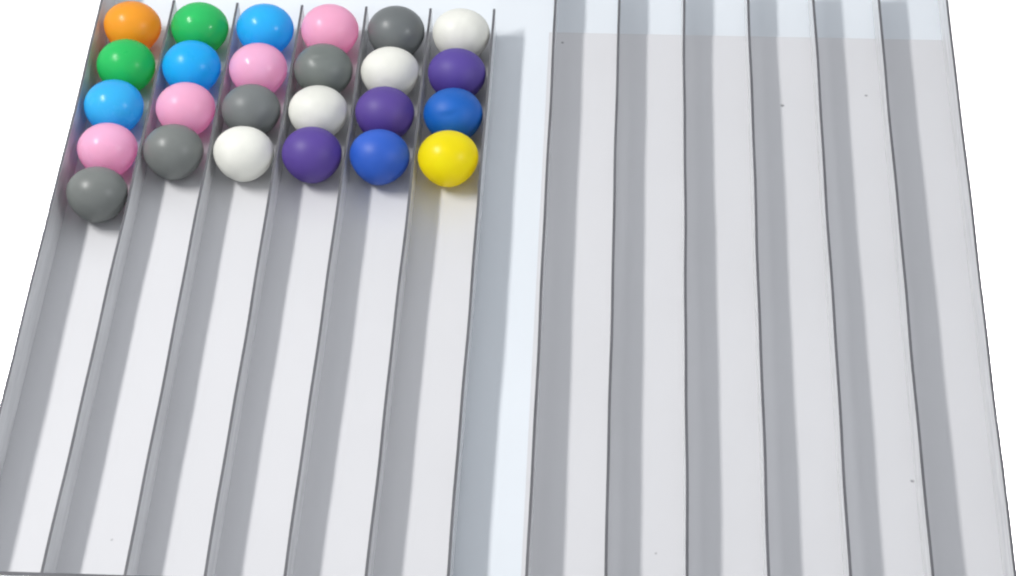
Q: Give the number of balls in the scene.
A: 25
